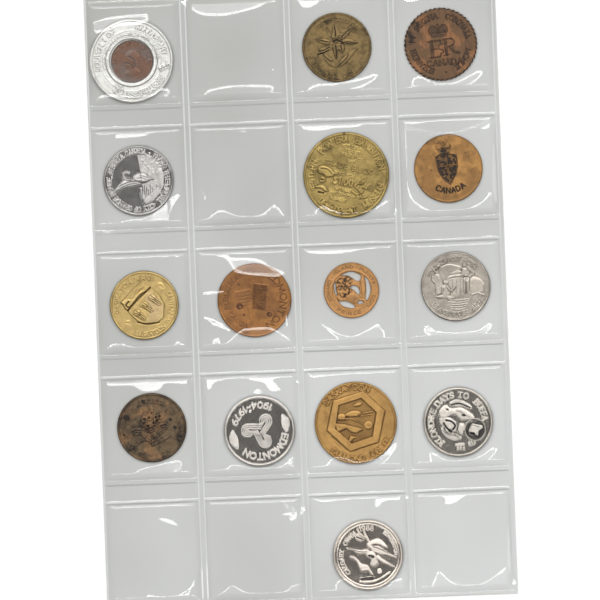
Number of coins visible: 15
